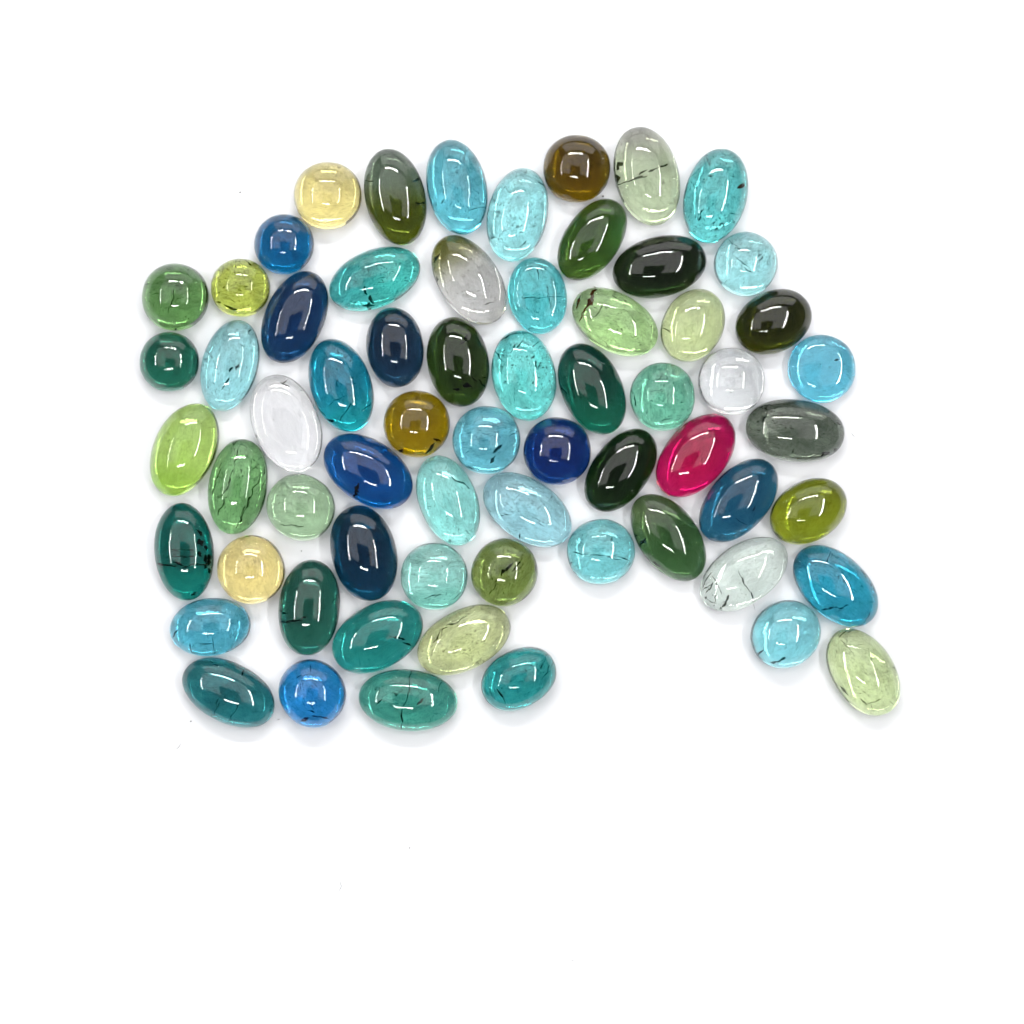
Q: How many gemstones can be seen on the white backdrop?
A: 64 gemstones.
